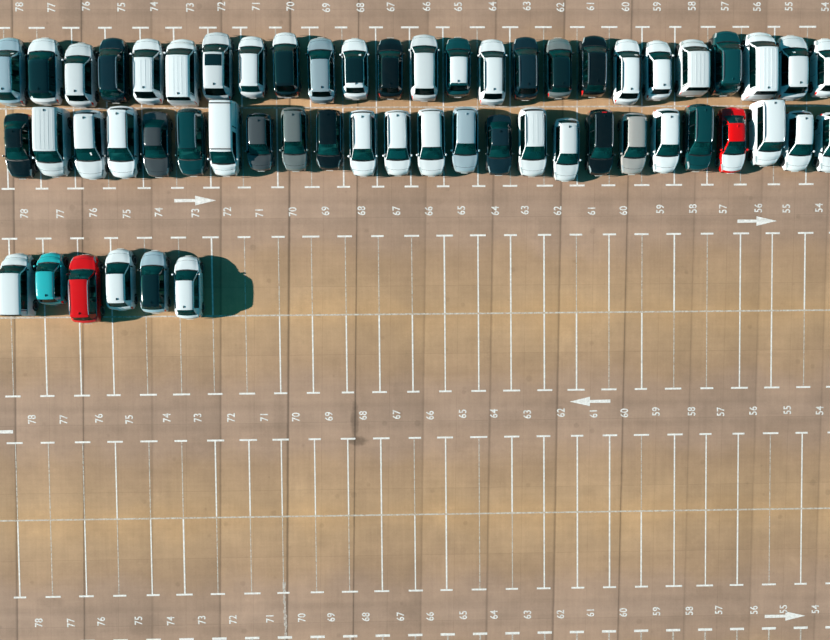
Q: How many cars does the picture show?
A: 56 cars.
